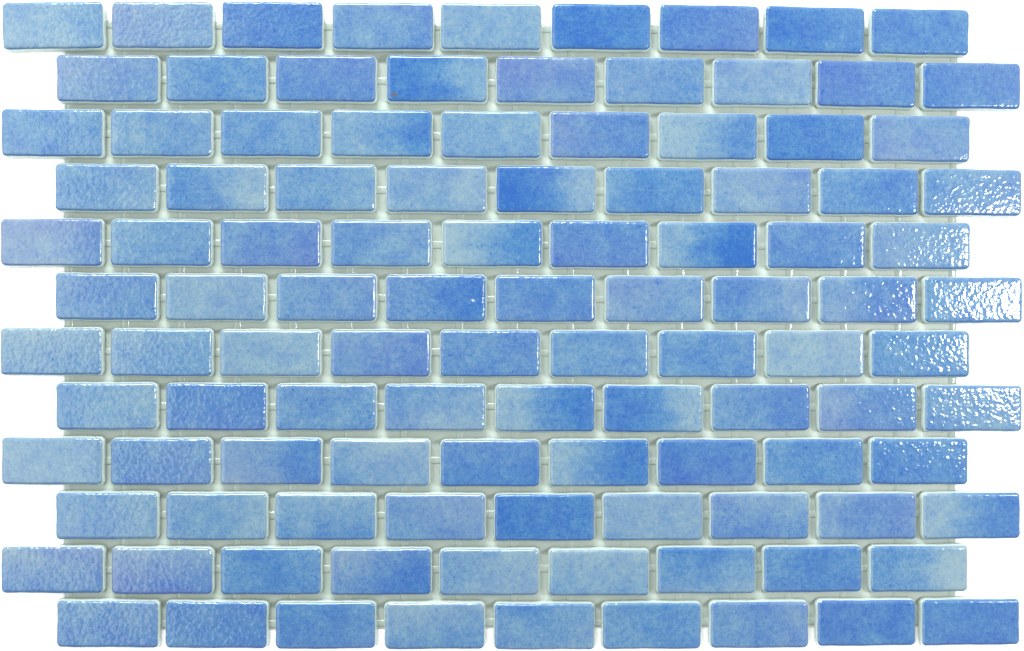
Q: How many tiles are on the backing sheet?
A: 108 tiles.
